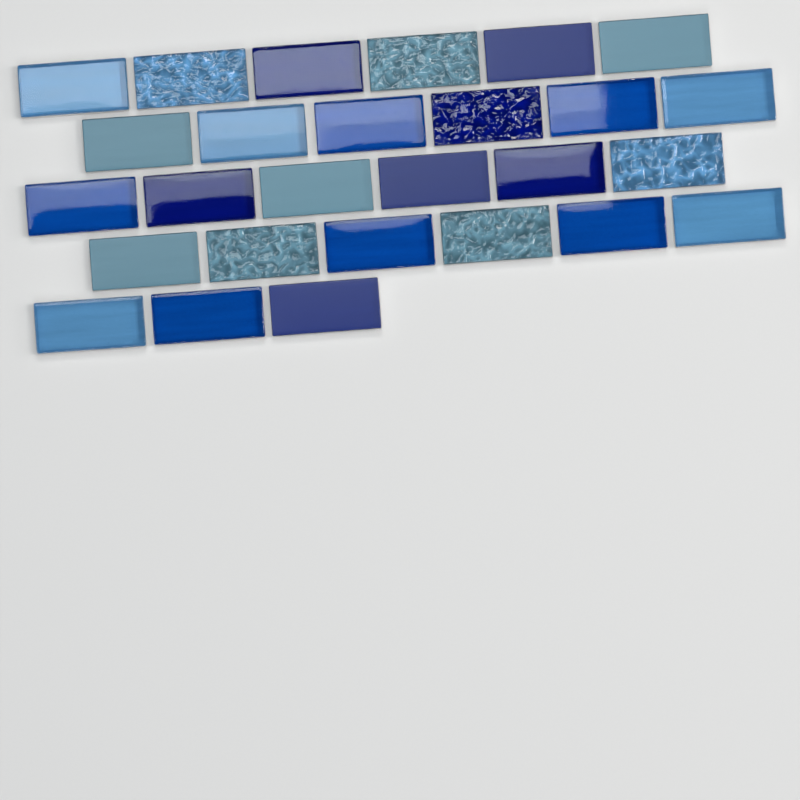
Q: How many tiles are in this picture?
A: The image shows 27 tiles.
